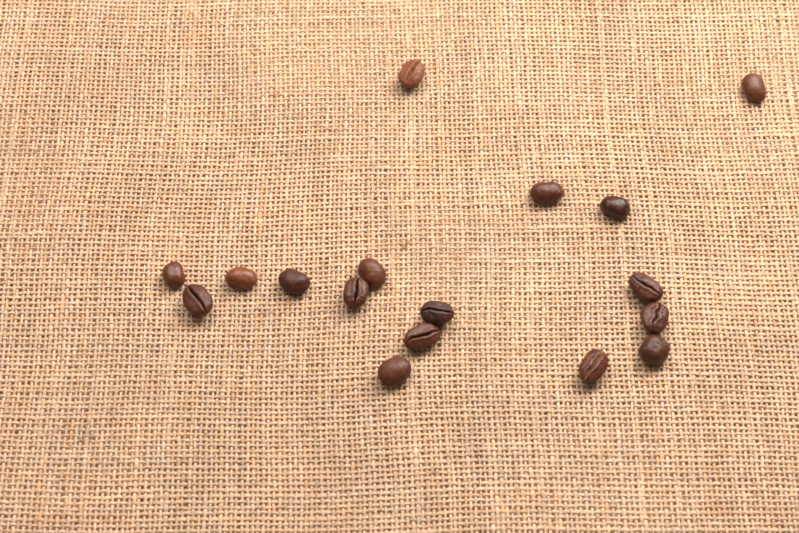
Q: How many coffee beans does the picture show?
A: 17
